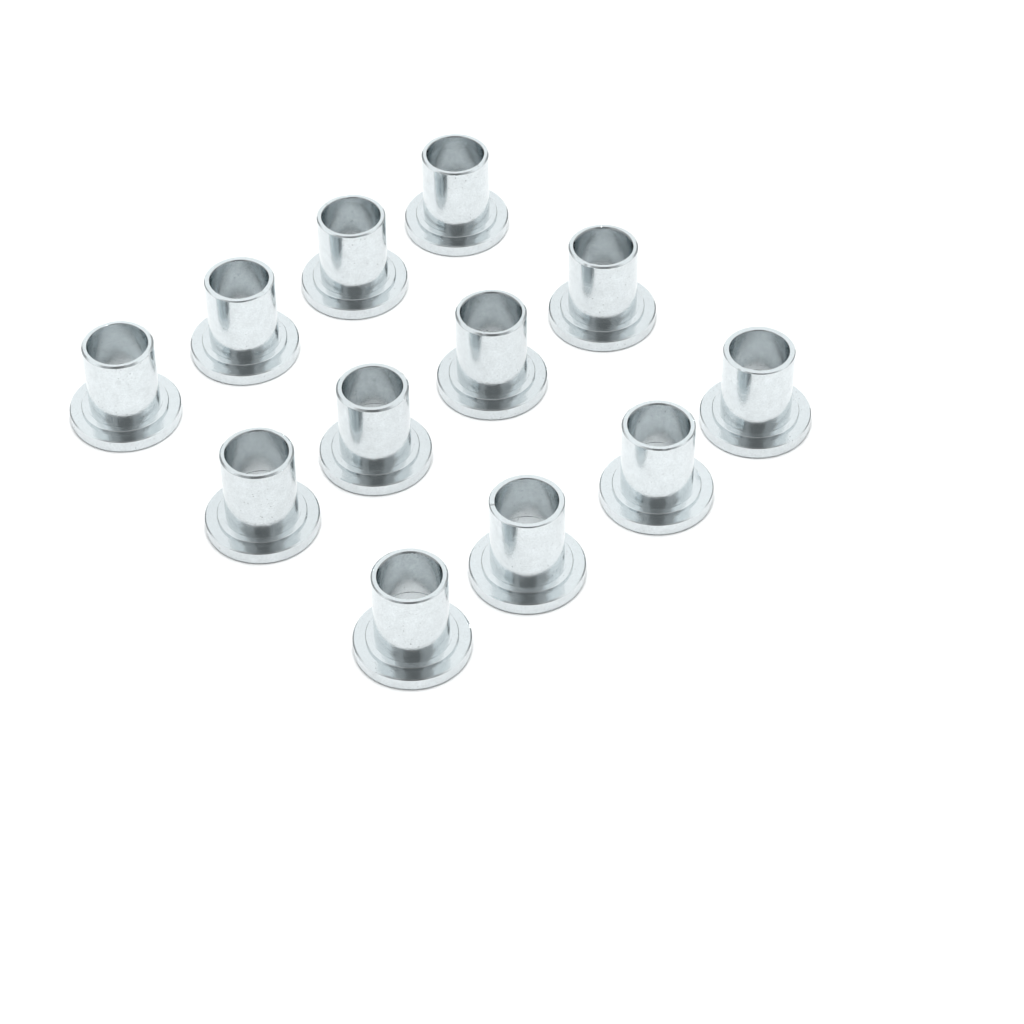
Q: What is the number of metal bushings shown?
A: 12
